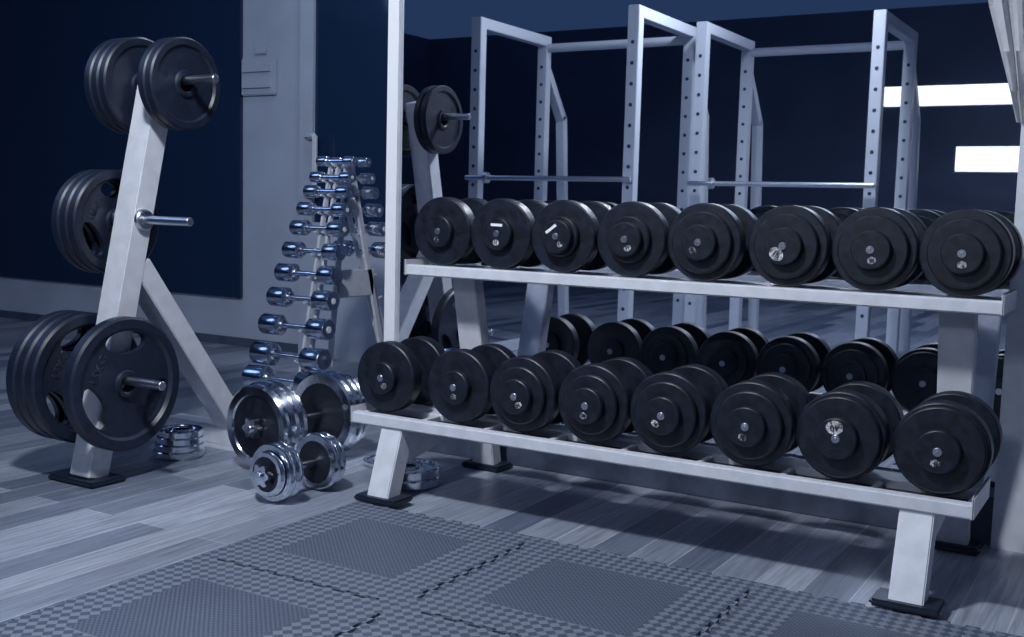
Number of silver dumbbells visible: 17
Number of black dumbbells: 16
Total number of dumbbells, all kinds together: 33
